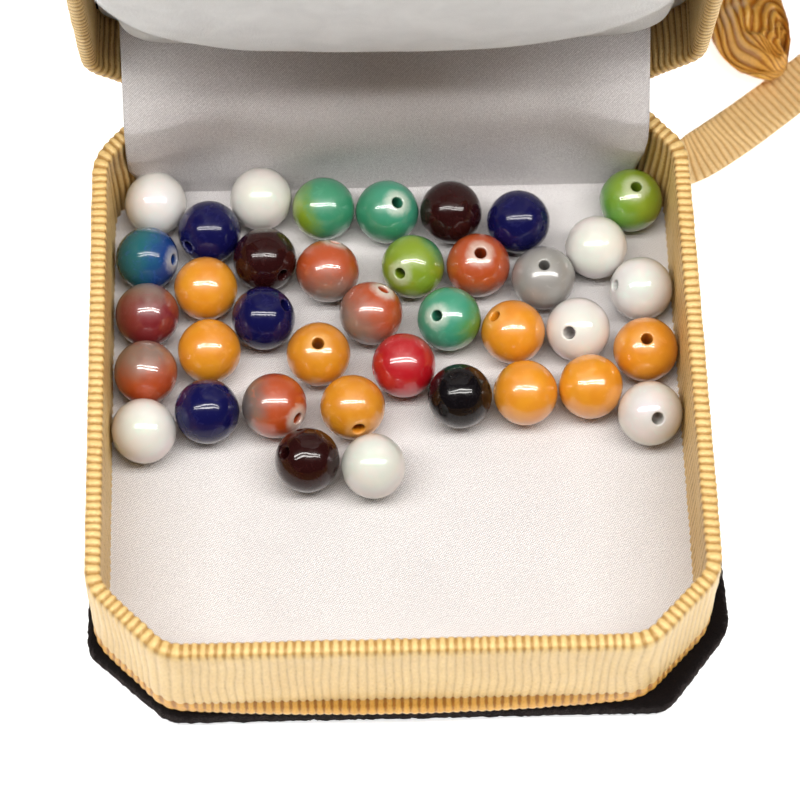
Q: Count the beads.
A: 38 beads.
